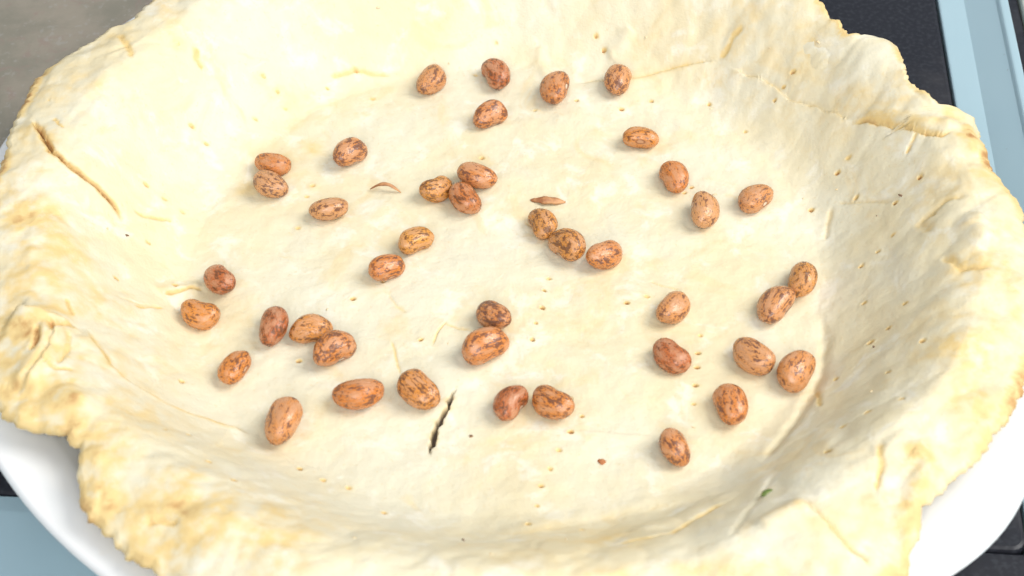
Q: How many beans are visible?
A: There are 42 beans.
